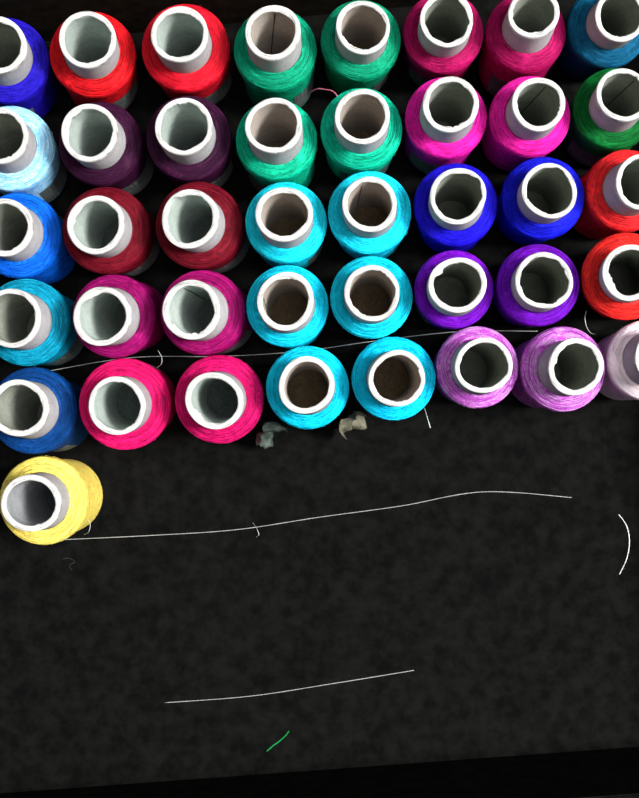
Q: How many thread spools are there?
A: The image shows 41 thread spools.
